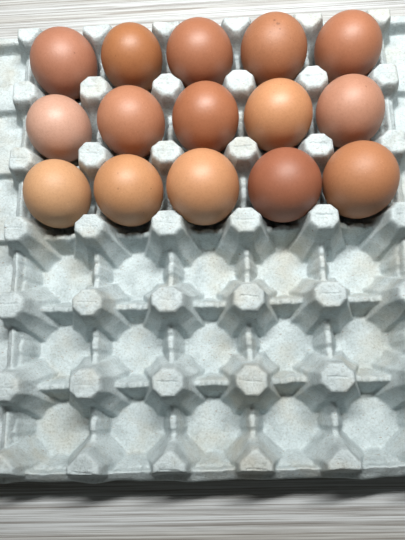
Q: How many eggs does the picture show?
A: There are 15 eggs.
